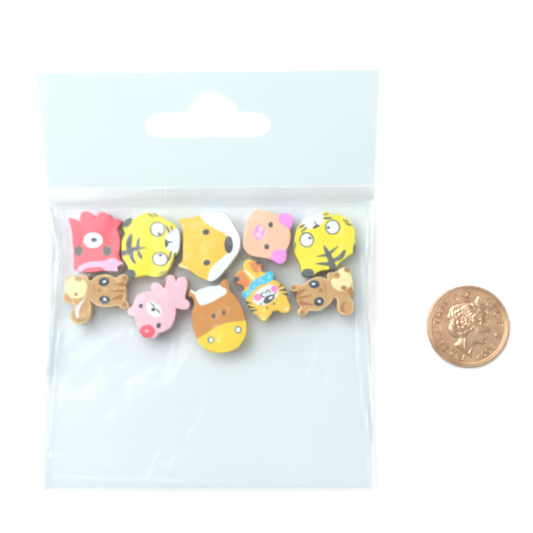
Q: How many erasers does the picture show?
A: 10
